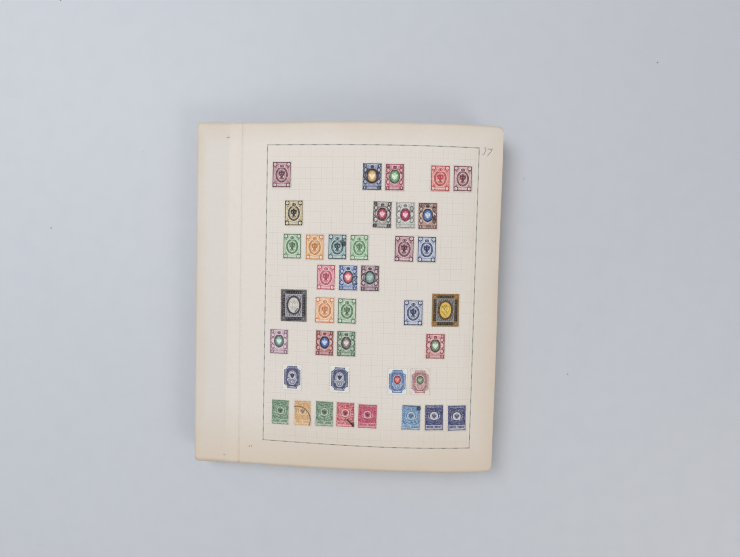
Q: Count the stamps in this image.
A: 39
